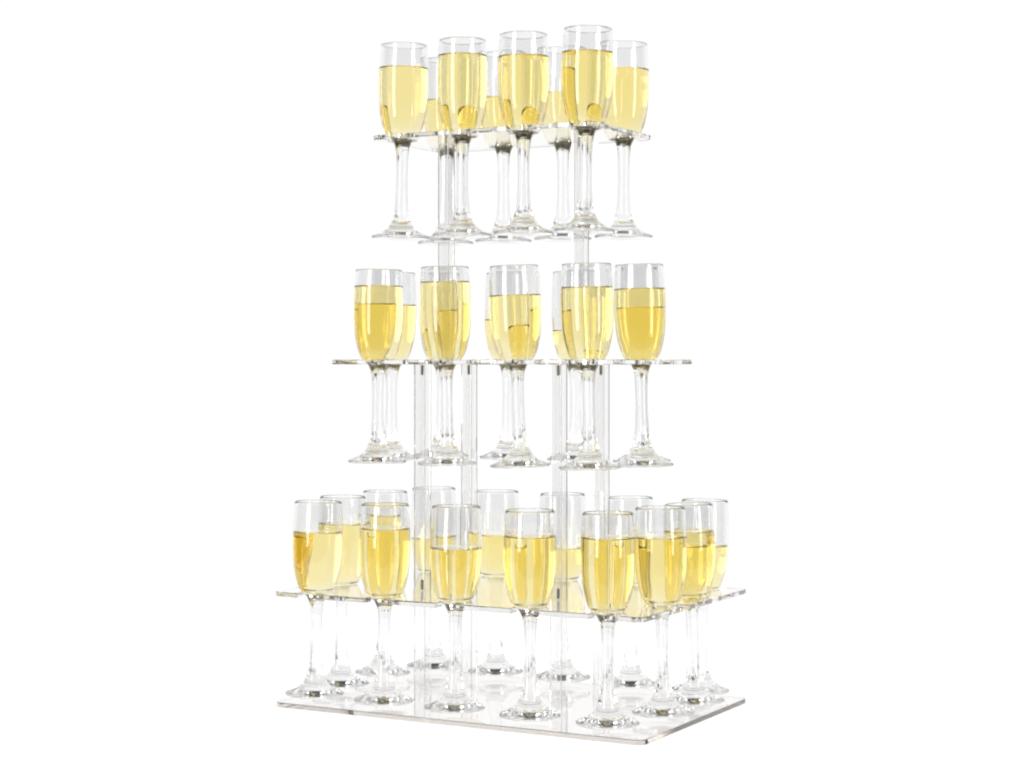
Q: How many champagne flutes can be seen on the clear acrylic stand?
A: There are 32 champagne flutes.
